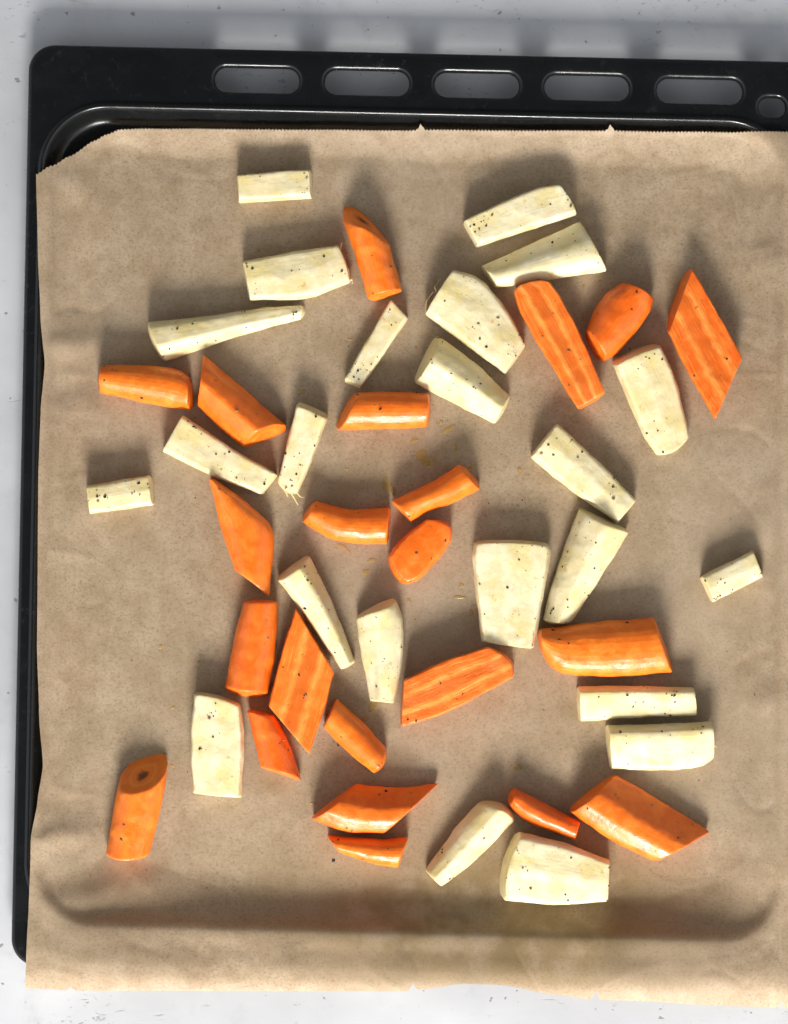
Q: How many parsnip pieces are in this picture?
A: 23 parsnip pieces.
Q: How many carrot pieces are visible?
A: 22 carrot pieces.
